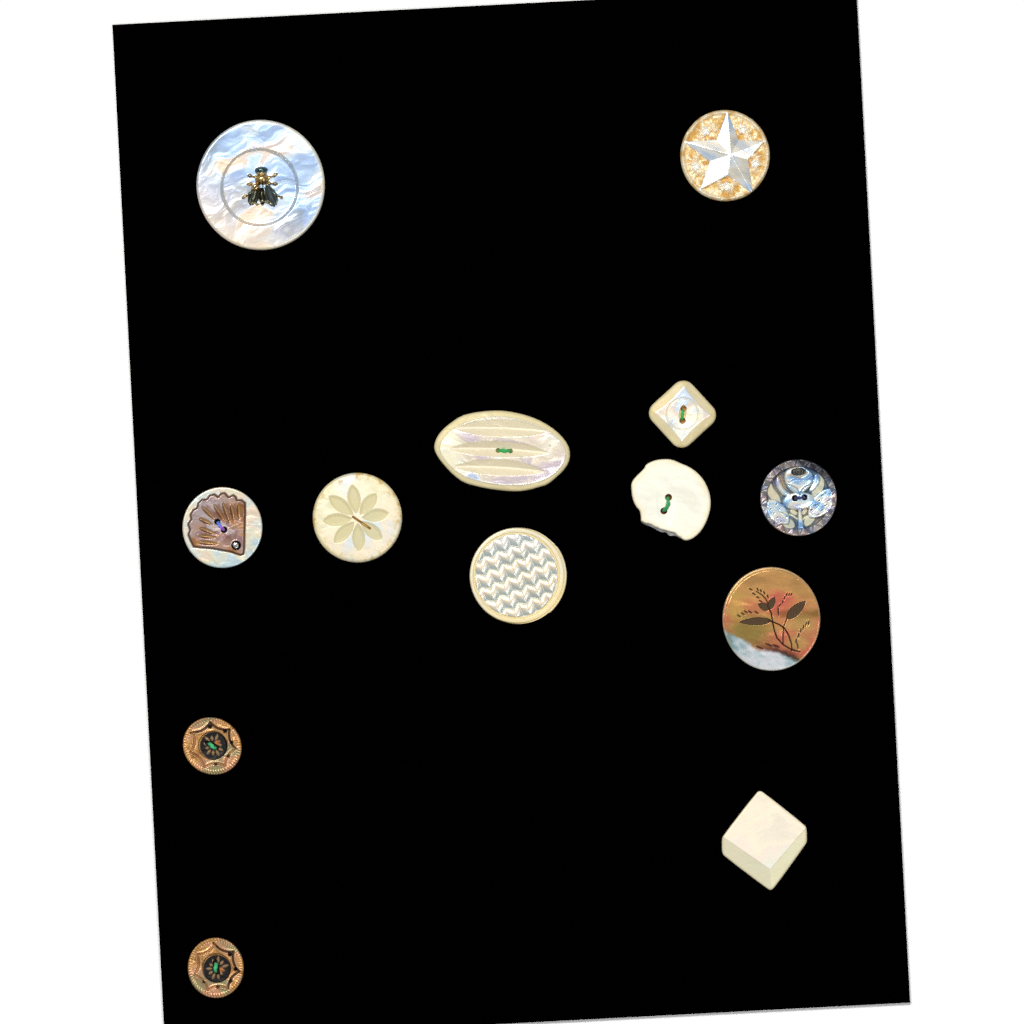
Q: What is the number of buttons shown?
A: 13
